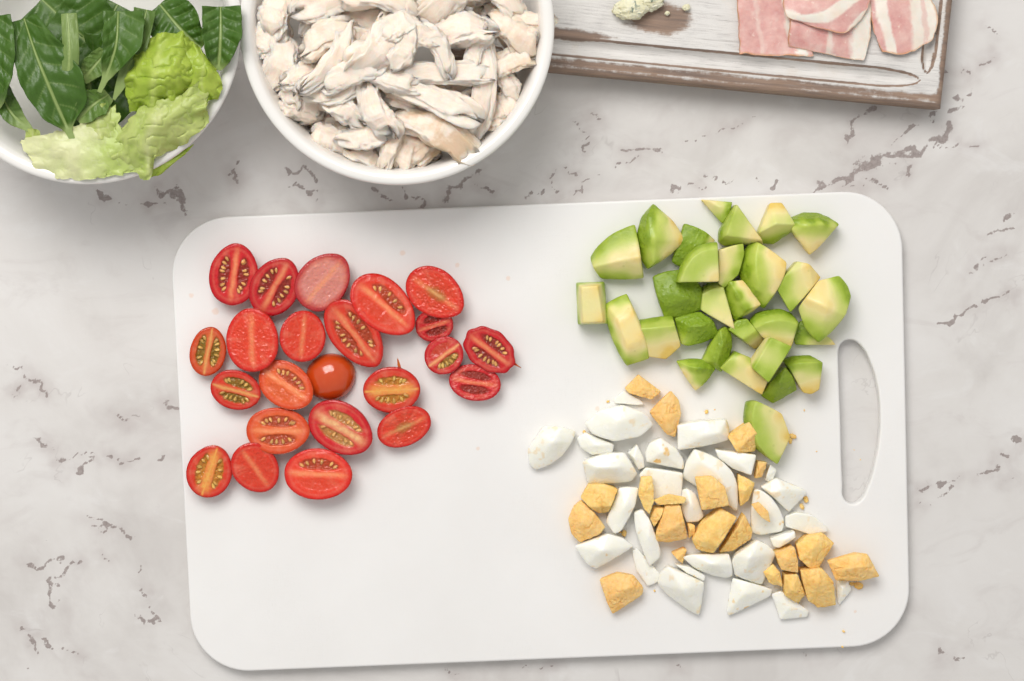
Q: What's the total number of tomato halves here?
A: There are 23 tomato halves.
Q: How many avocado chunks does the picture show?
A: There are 29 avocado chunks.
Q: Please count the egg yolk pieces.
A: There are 24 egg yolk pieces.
